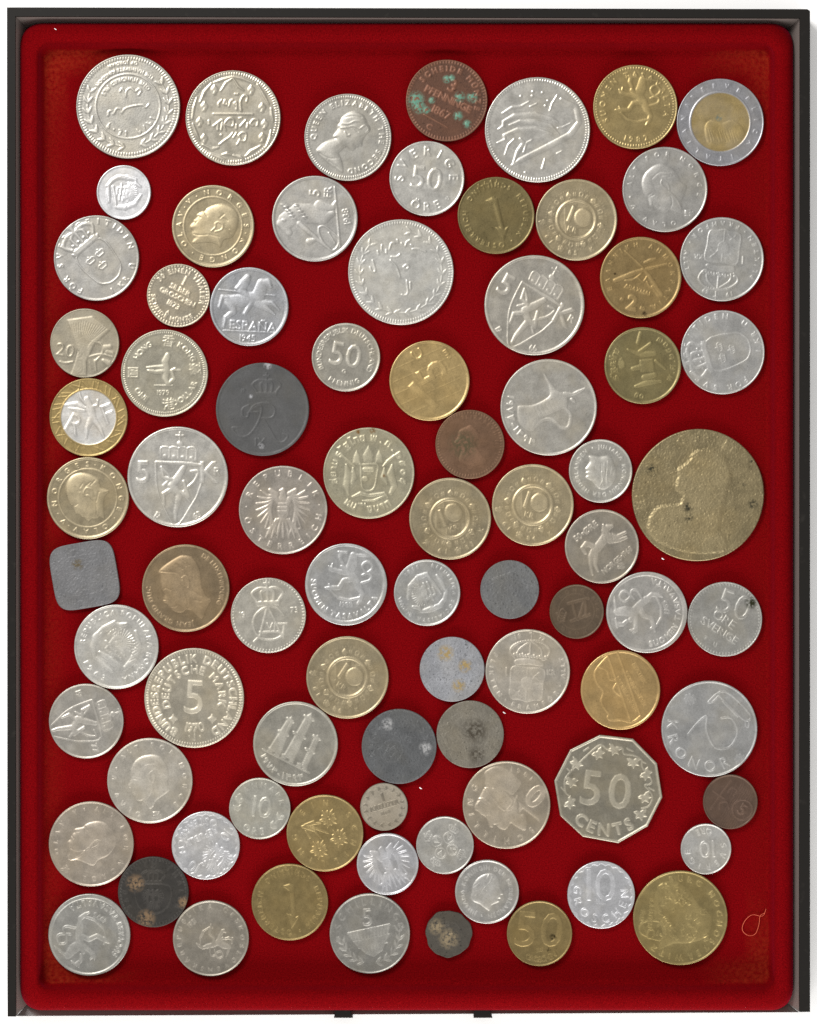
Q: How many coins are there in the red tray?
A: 82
